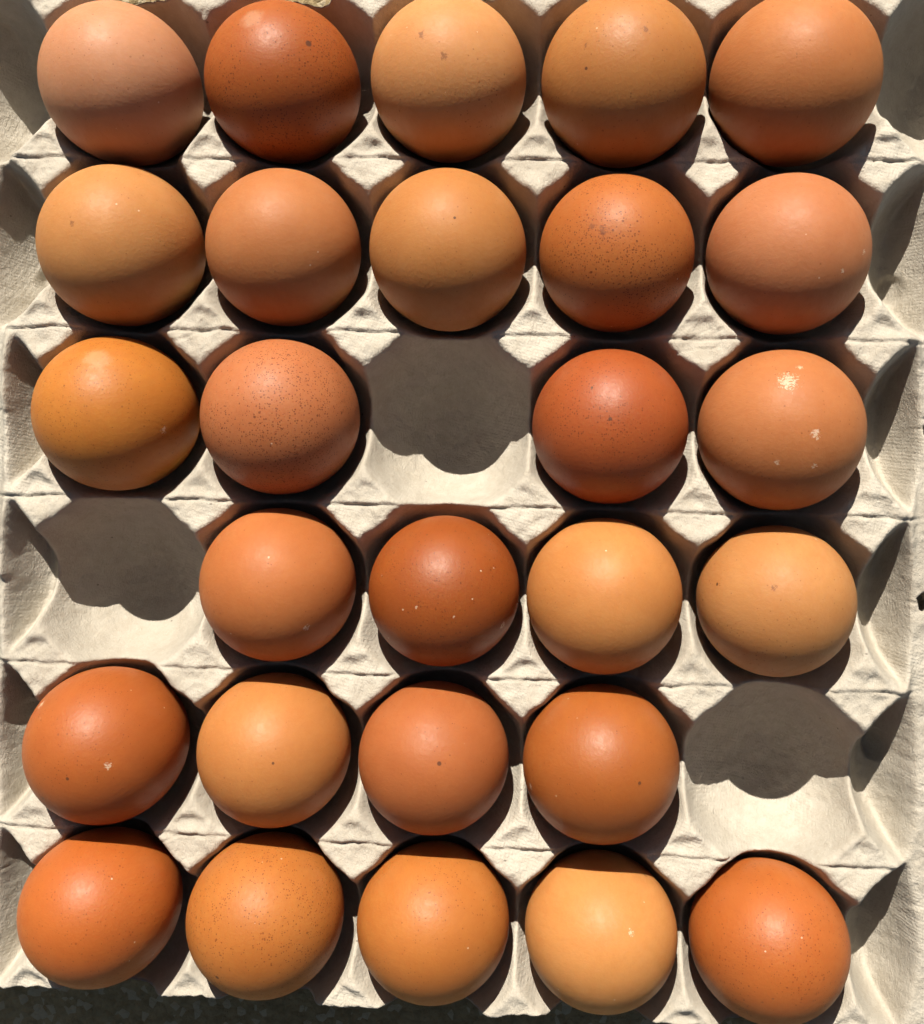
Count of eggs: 27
